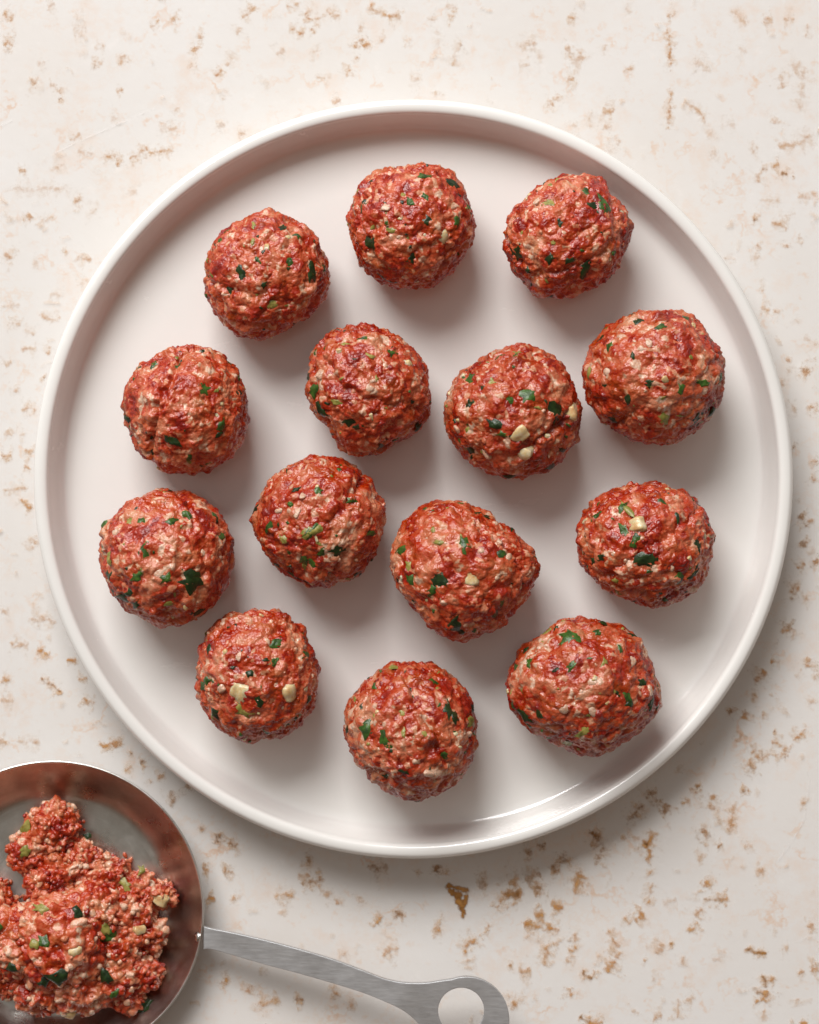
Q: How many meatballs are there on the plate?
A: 14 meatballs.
